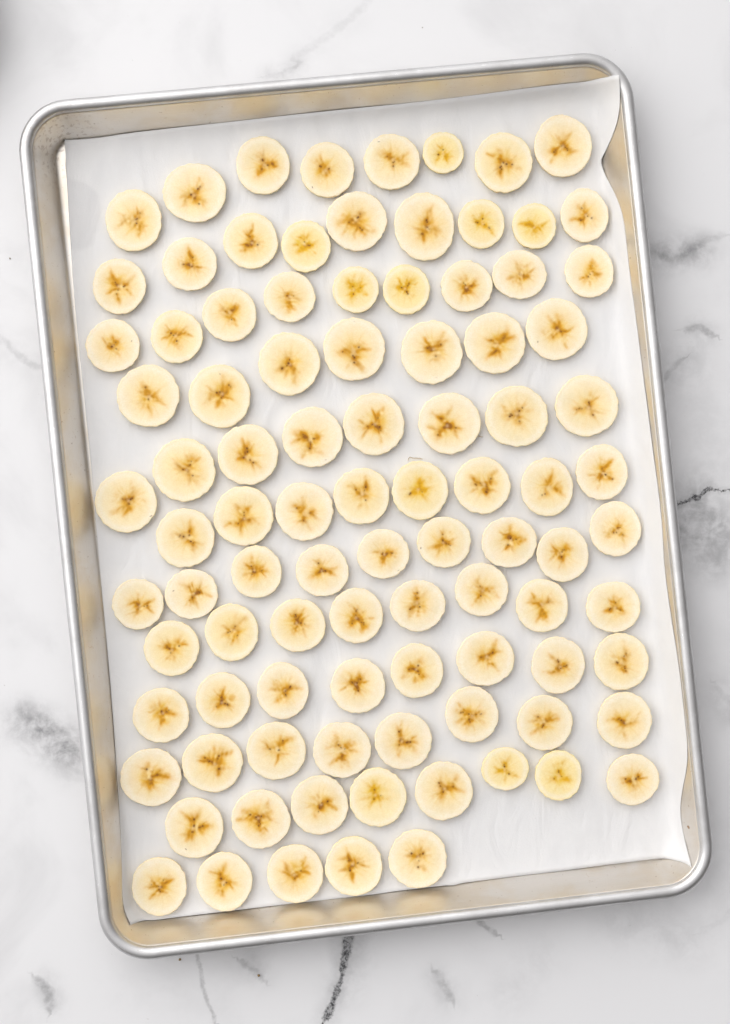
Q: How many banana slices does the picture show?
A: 95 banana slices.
